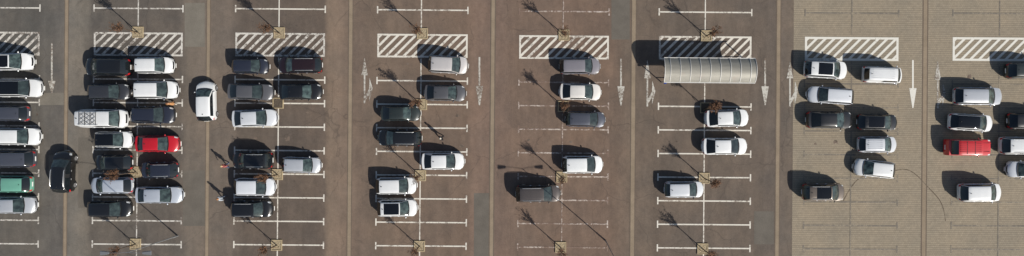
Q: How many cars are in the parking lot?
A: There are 62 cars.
